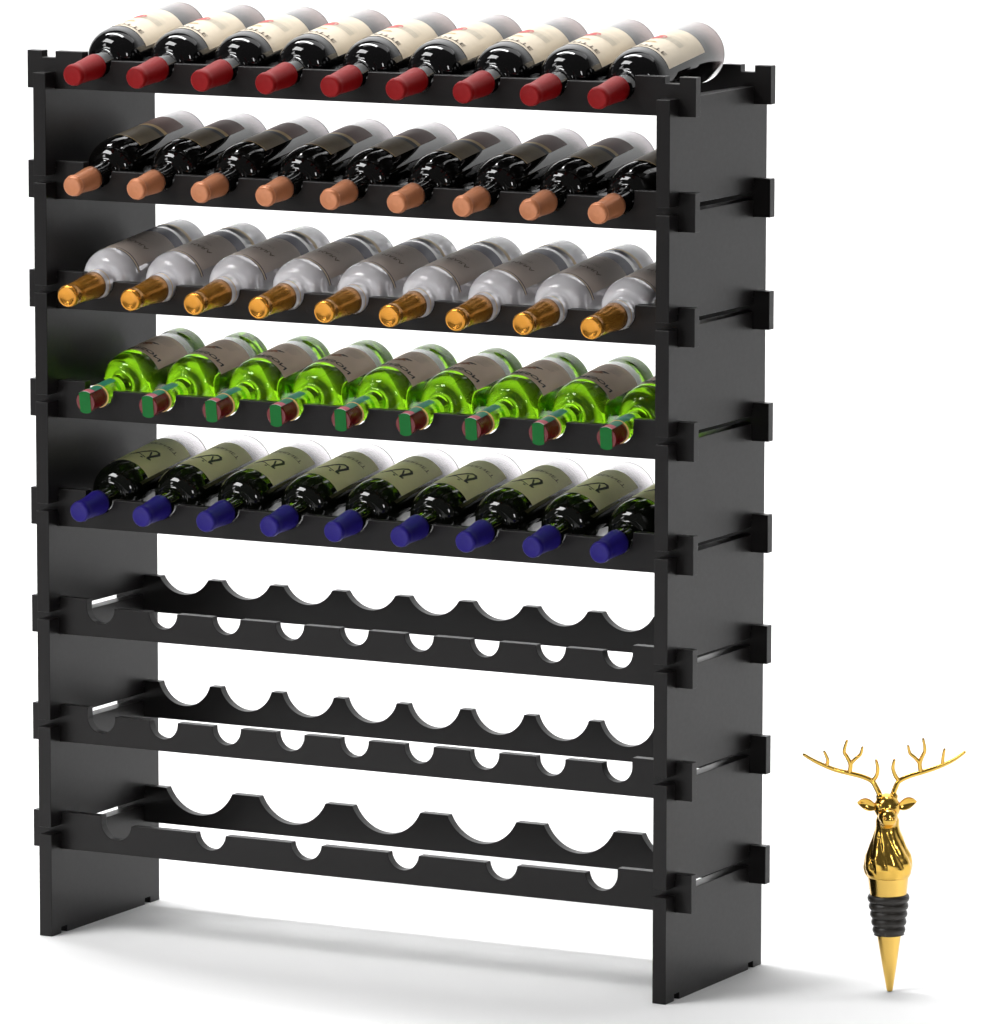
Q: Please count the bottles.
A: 45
